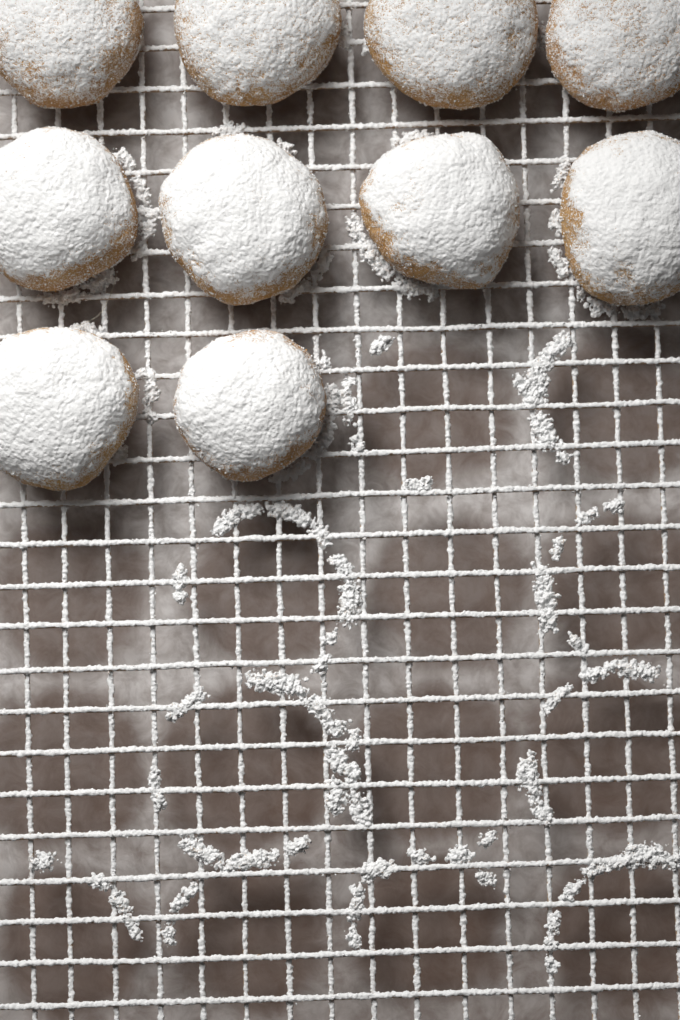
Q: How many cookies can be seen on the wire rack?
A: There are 10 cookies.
